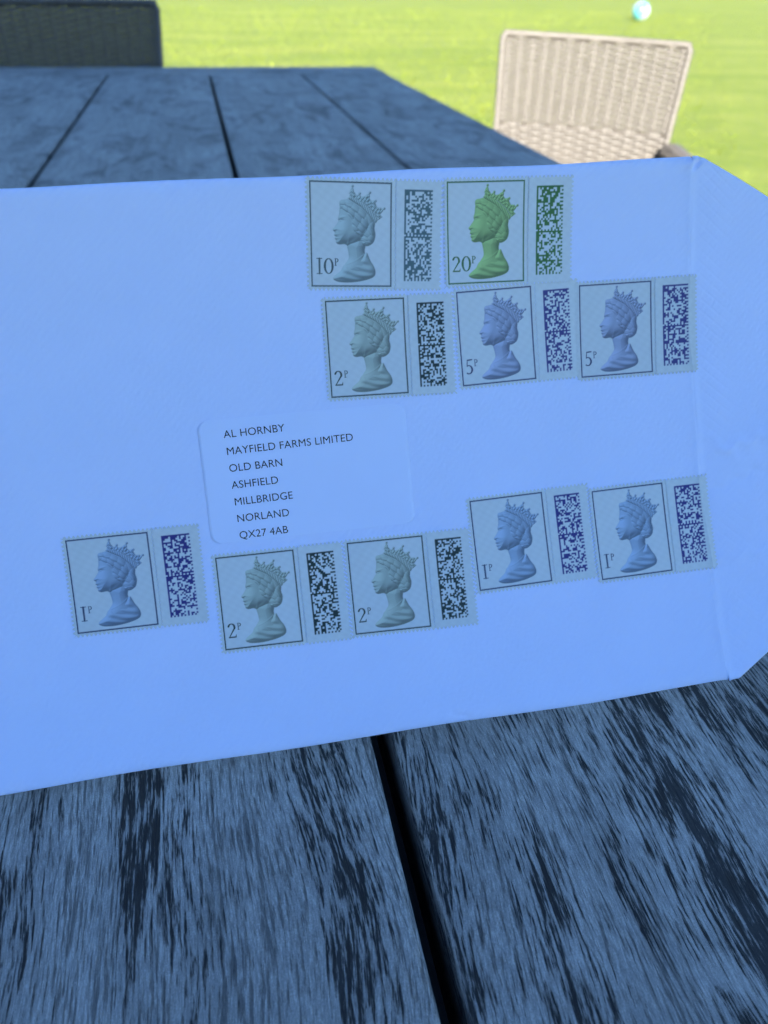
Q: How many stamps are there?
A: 10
